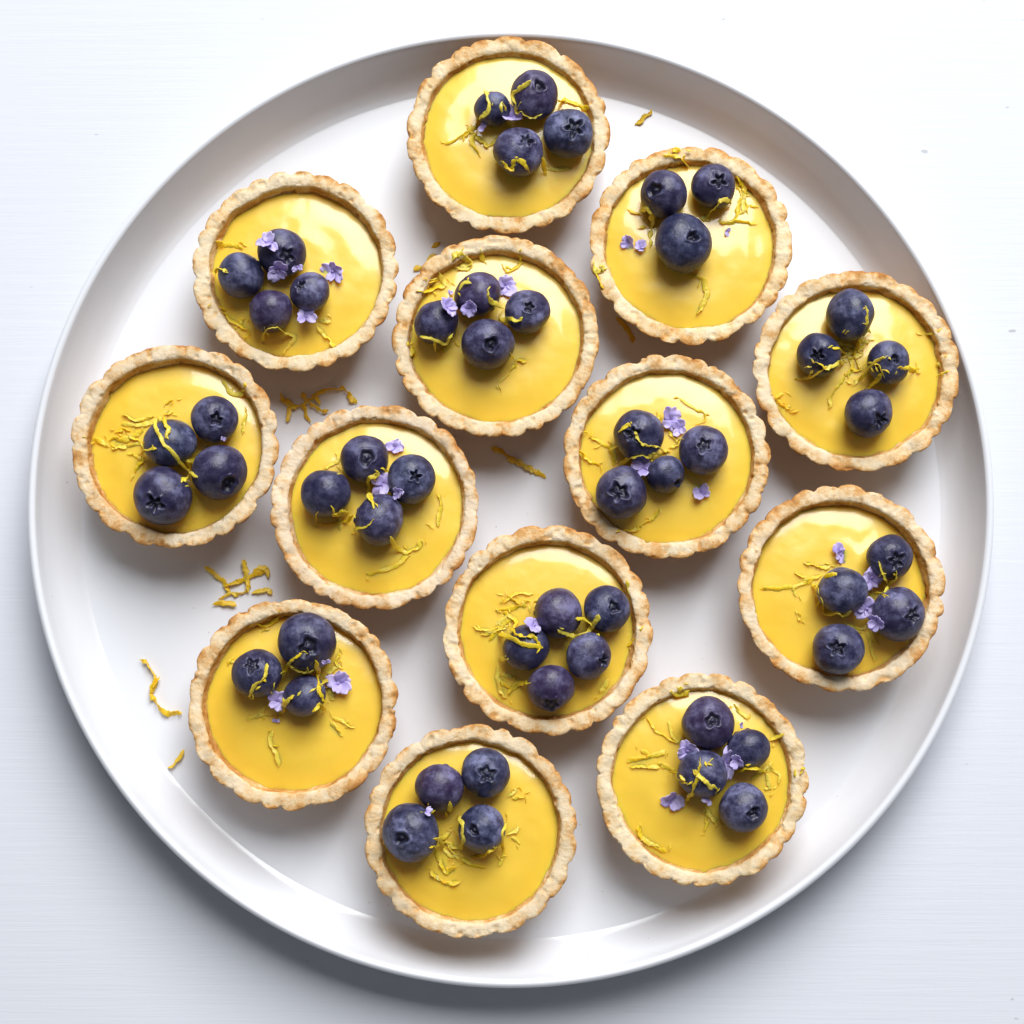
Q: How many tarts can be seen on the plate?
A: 13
